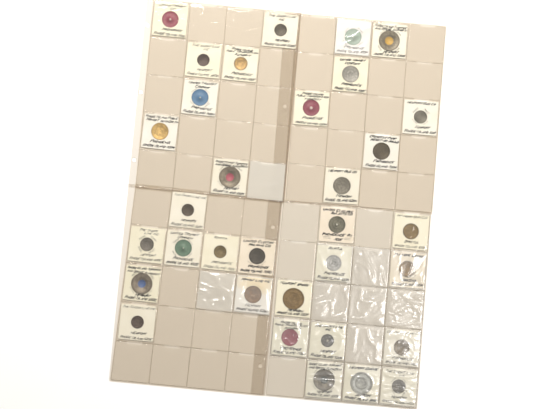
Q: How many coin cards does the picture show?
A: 33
